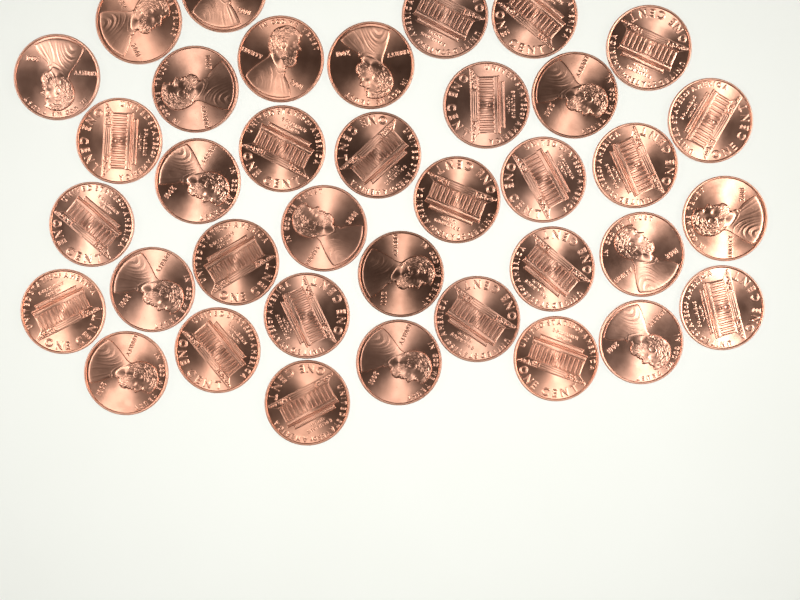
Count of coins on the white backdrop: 37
